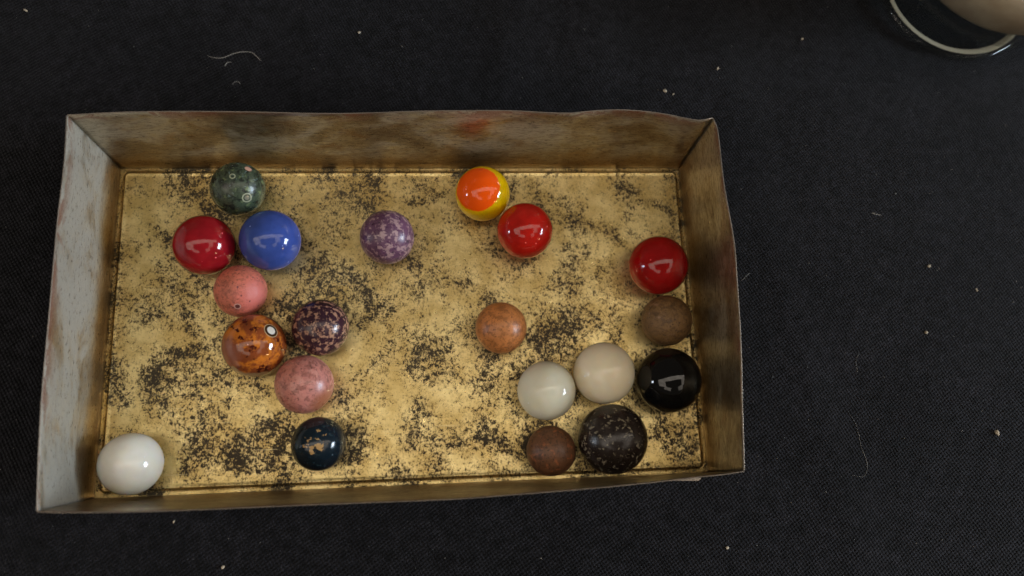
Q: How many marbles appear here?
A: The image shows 20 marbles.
